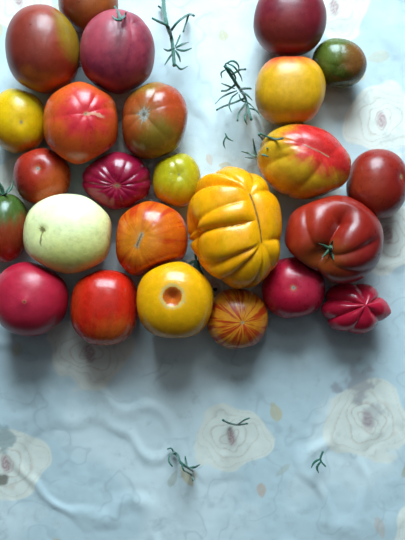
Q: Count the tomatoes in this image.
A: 25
